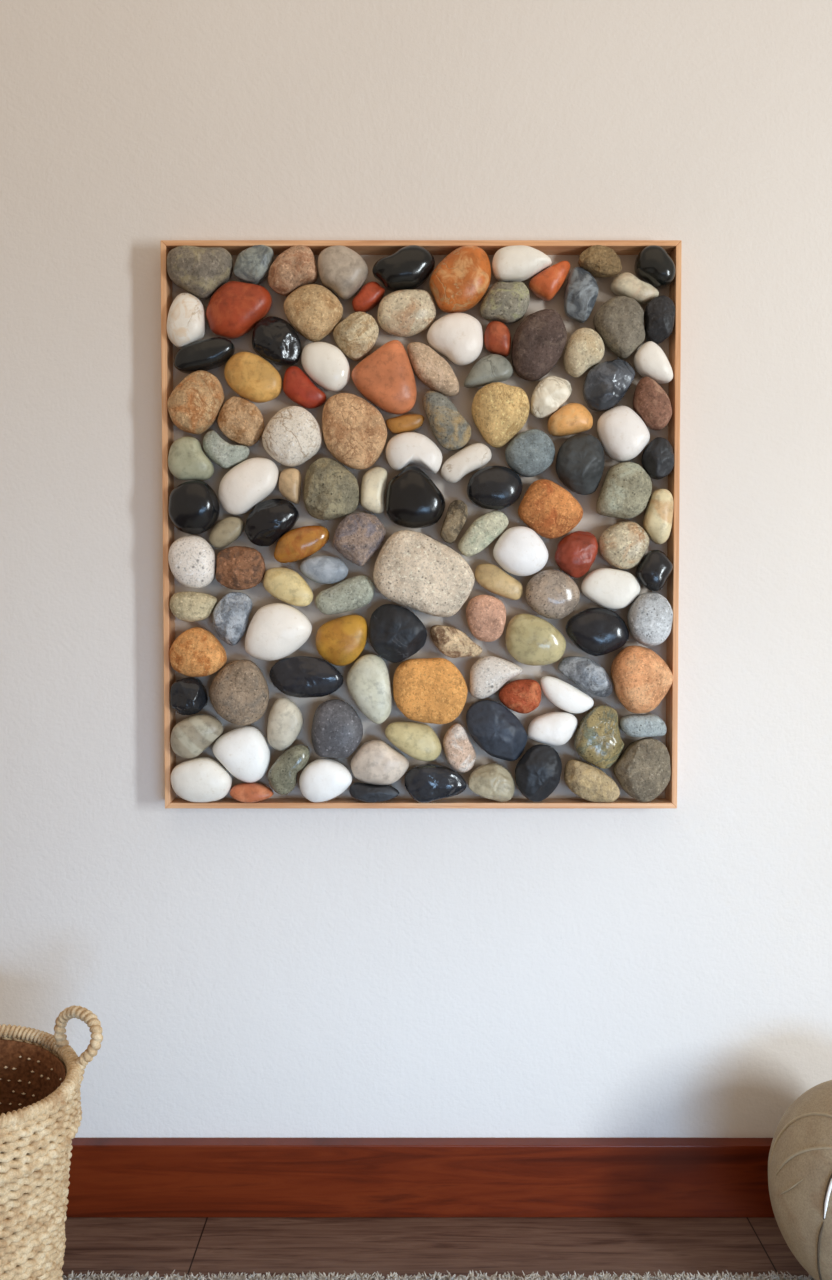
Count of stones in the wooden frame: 124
